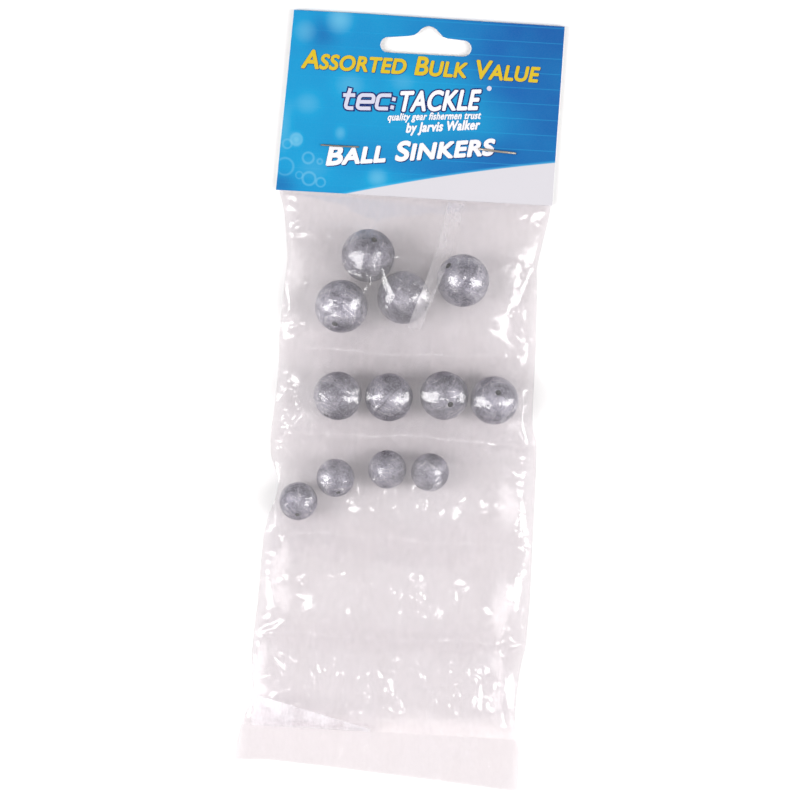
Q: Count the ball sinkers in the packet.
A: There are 12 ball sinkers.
